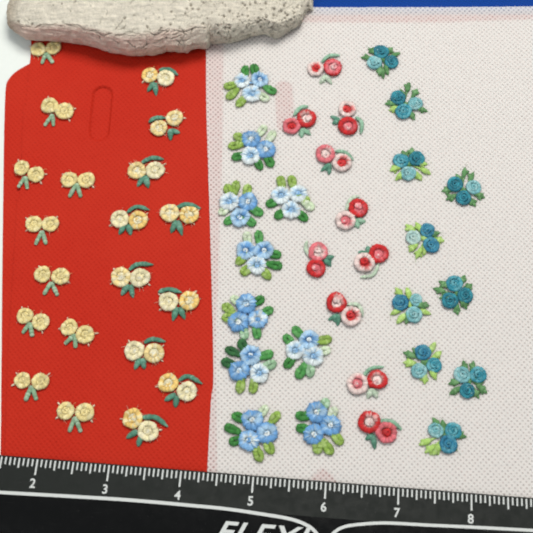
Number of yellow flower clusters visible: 20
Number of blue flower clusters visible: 10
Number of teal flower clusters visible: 10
